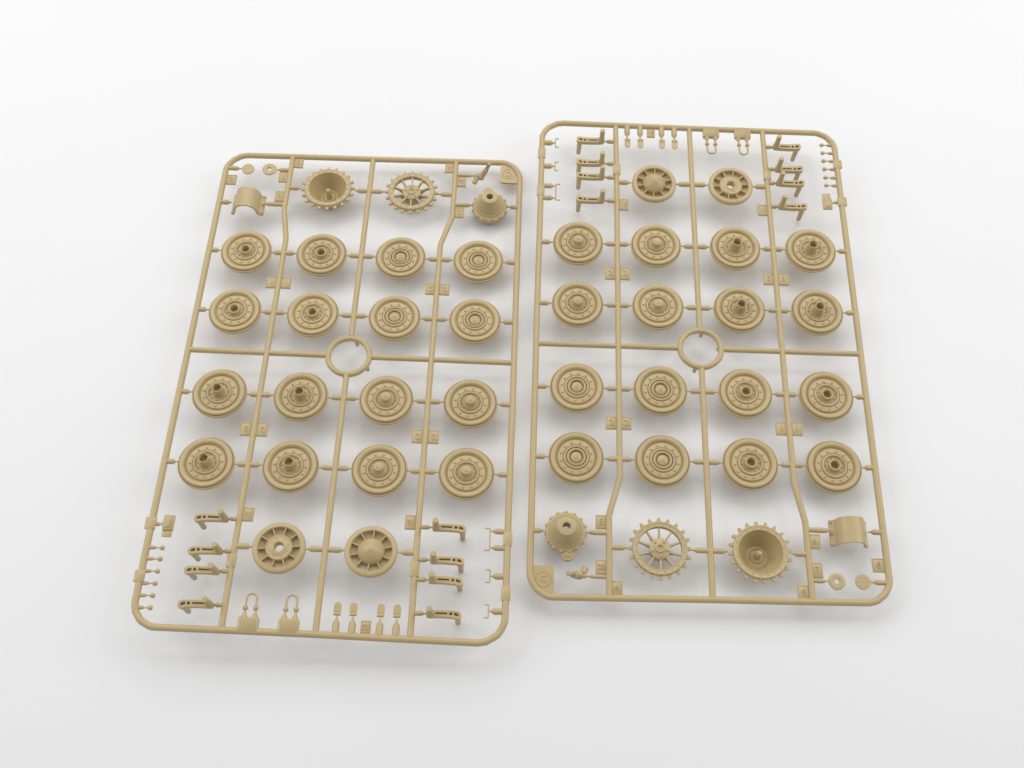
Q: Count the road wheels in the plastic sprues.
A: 32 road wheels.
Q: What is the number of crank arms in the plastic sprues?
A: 16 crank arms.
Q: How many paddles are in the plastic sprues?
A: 8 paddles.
